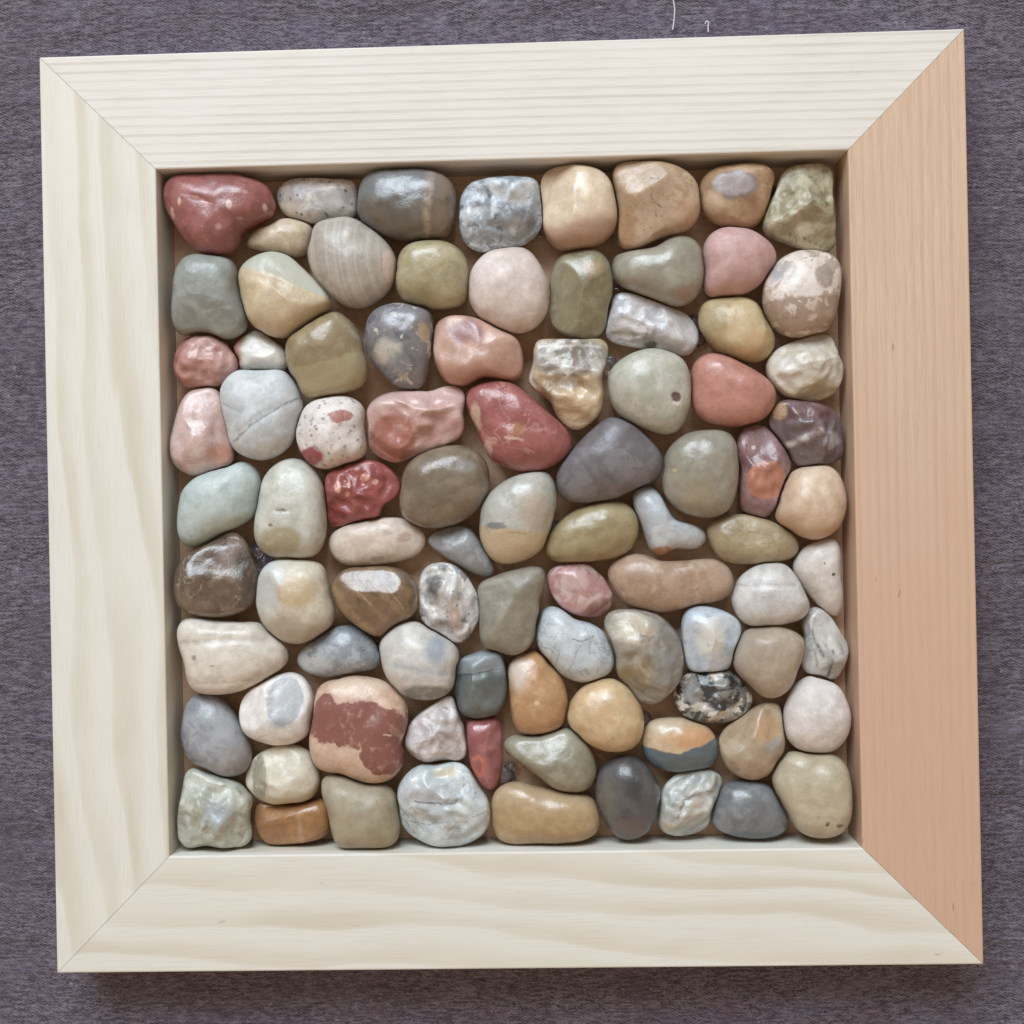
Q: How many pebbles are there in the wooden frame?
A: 89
